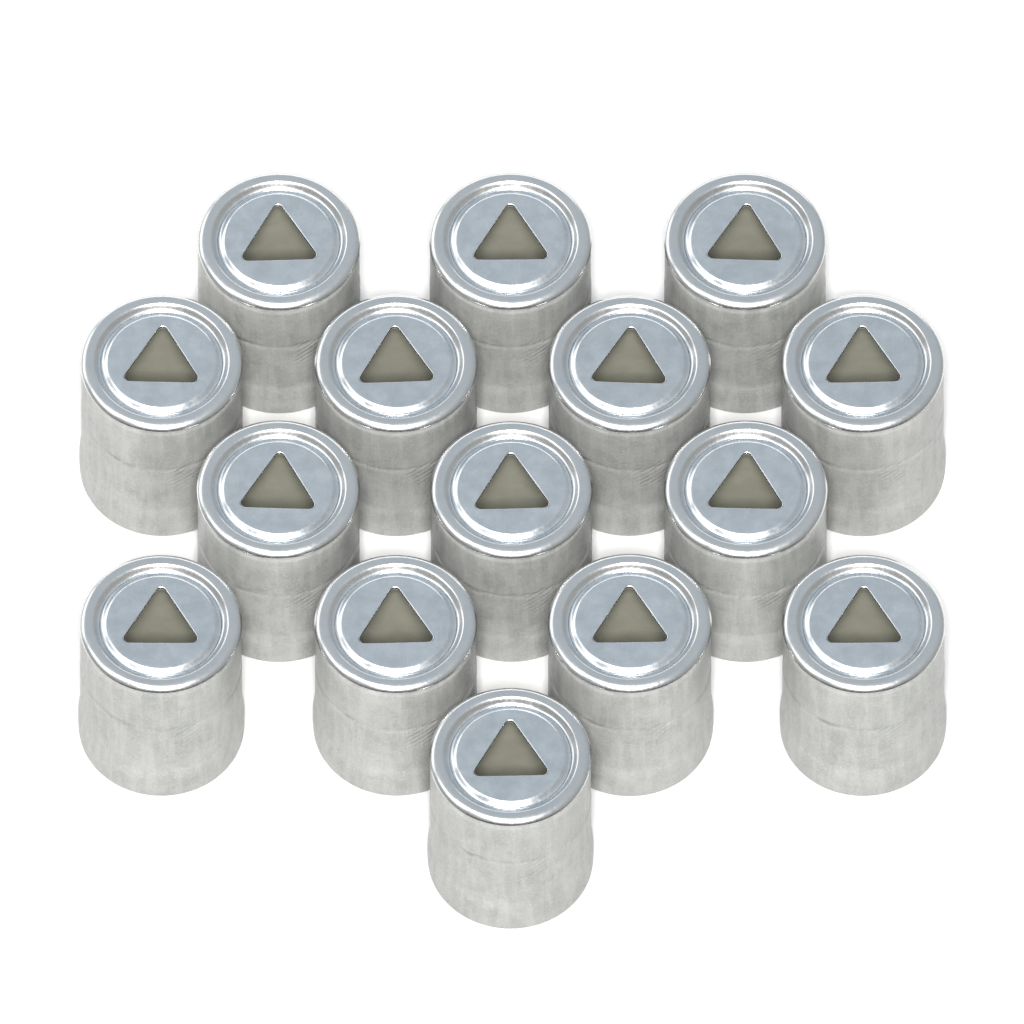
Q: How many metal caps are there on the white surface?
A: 15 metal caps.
